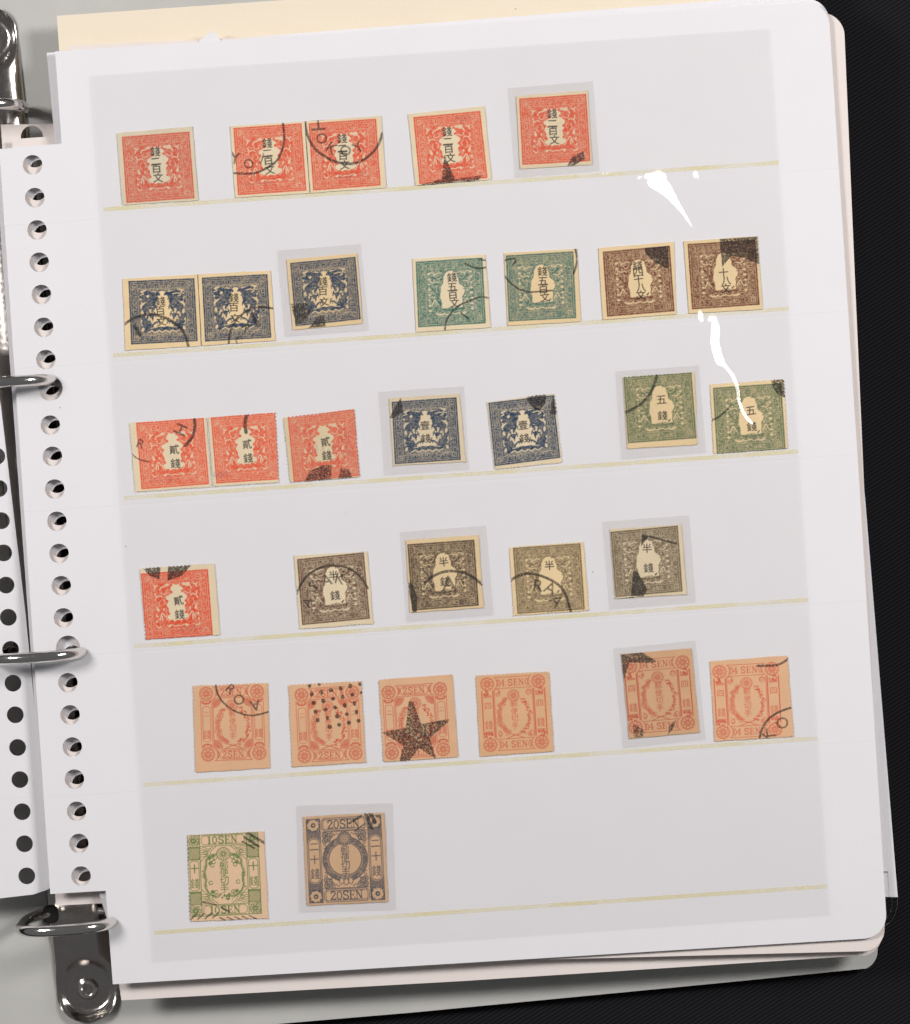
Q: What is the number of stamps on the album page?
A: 32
